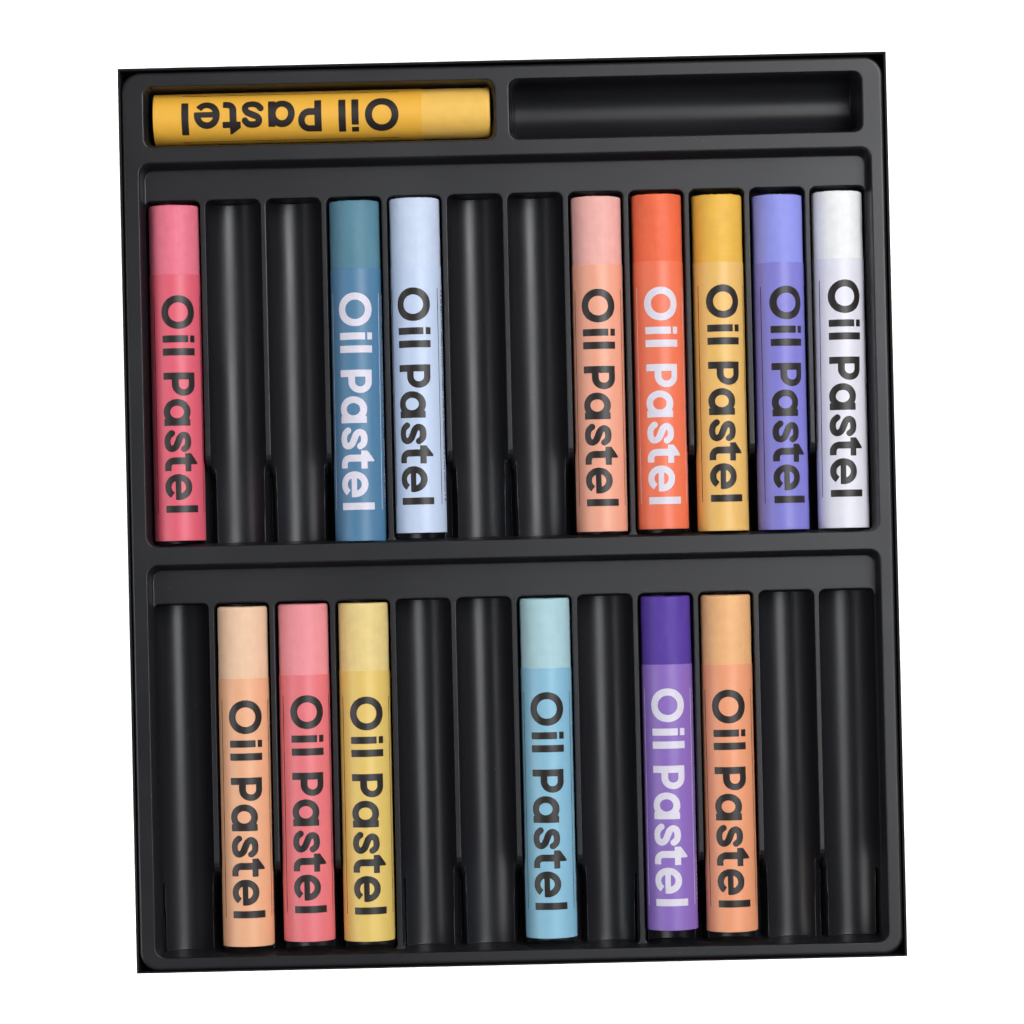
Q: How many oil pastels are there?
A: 15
